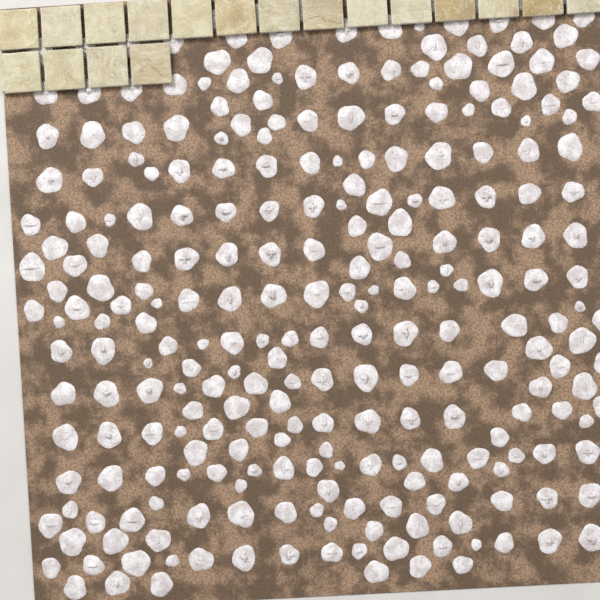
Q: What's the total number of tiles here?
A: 18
